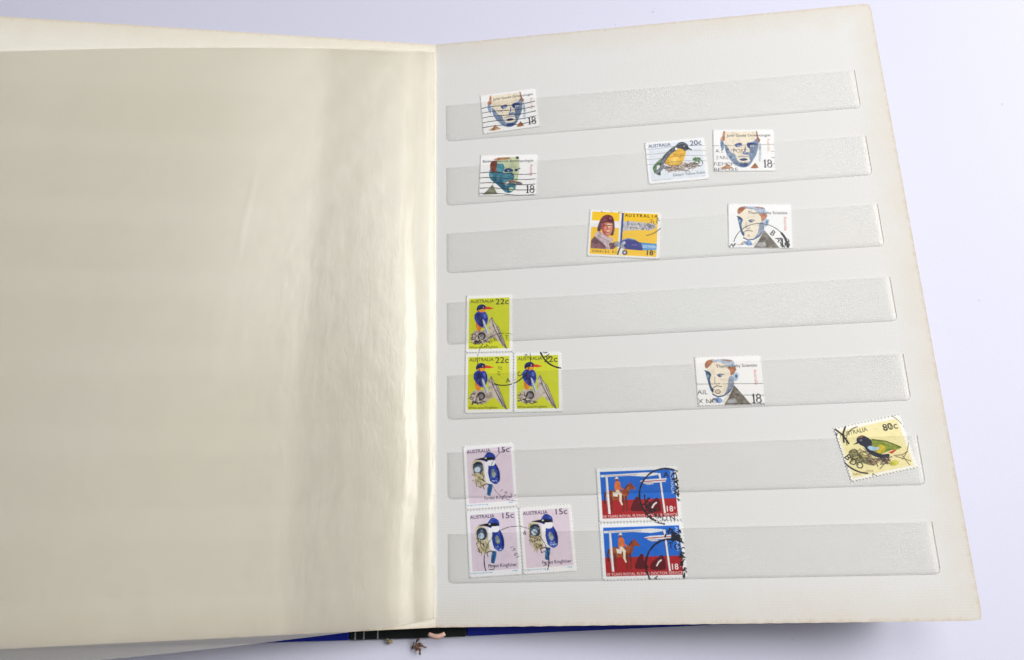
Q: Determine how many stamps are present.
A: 16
